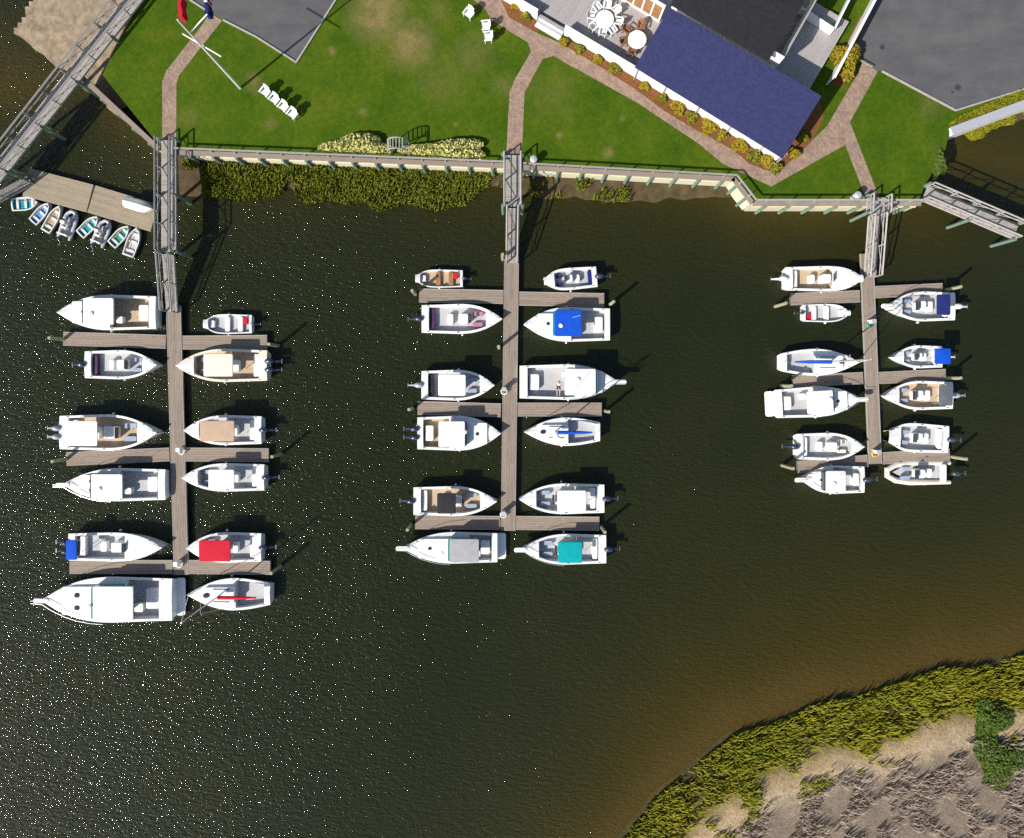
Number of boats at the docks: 44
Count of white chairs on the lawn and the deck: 15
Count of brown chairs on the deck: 4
